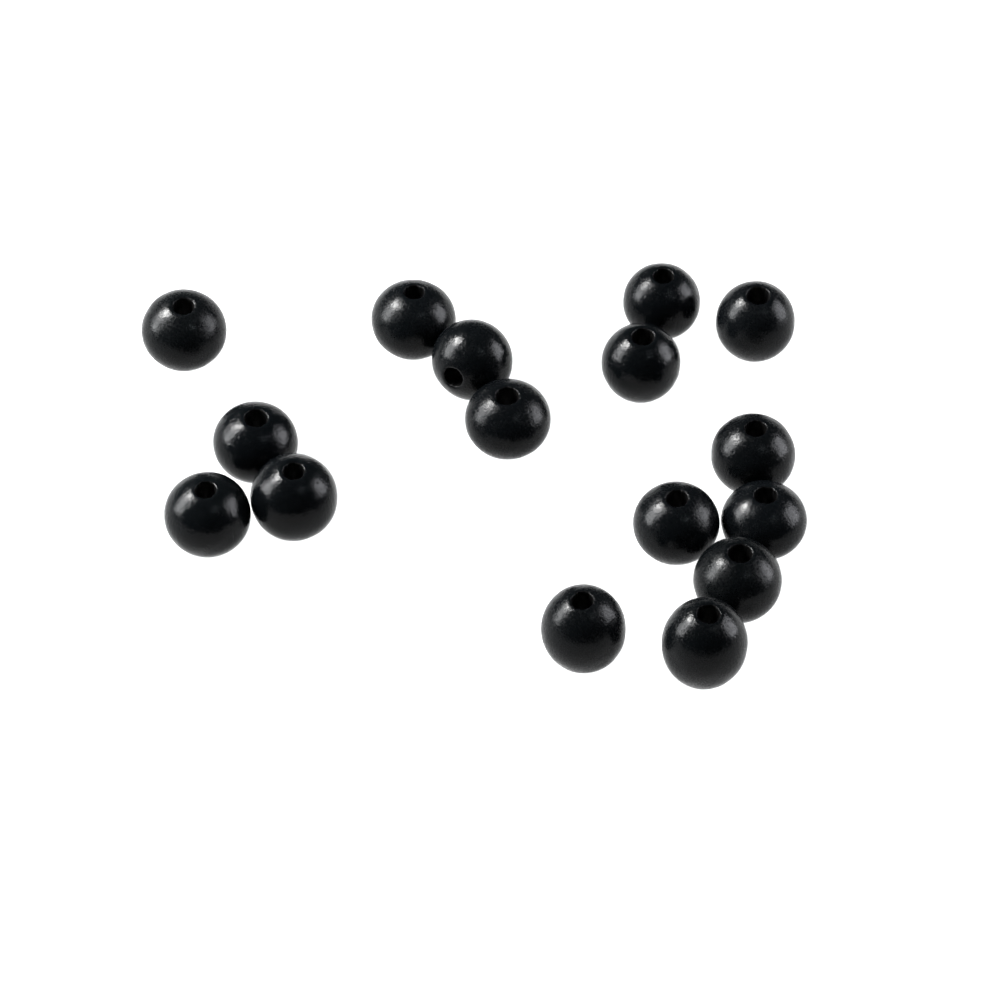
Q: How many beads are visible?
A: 16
